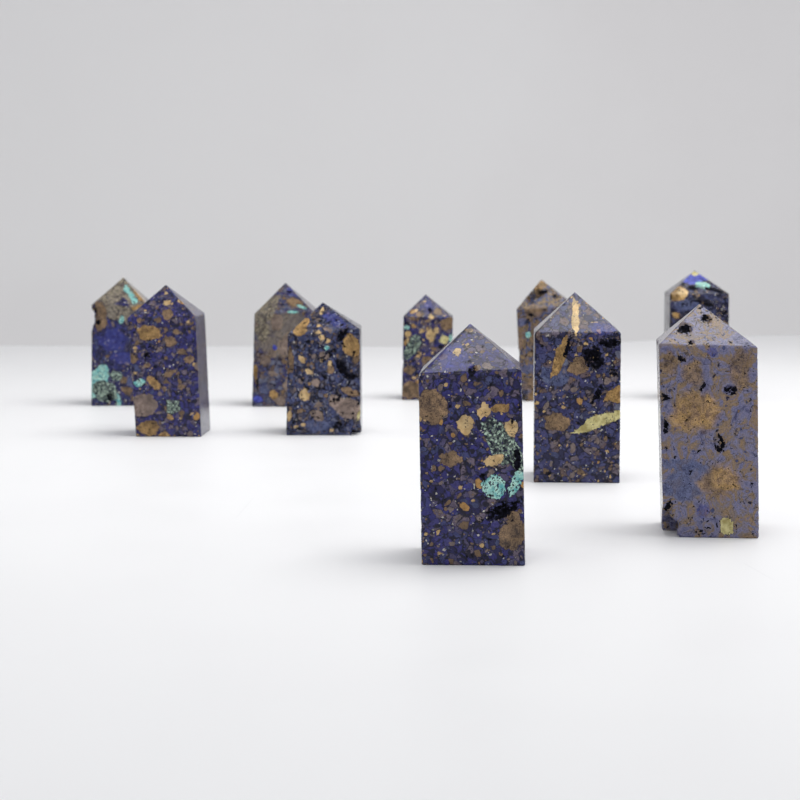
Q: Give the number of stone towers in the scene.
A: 10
